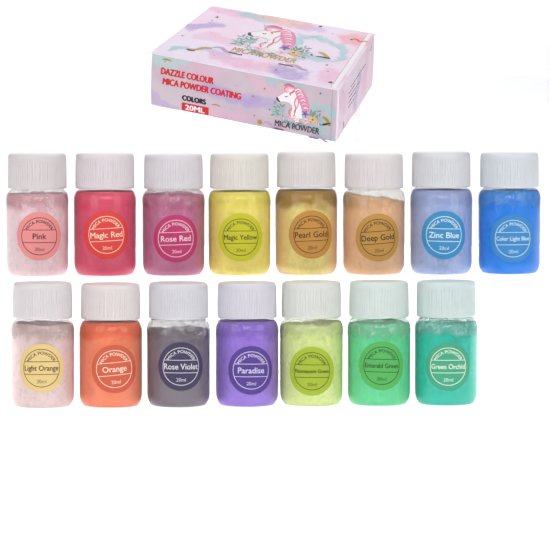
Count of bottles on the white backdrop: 15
